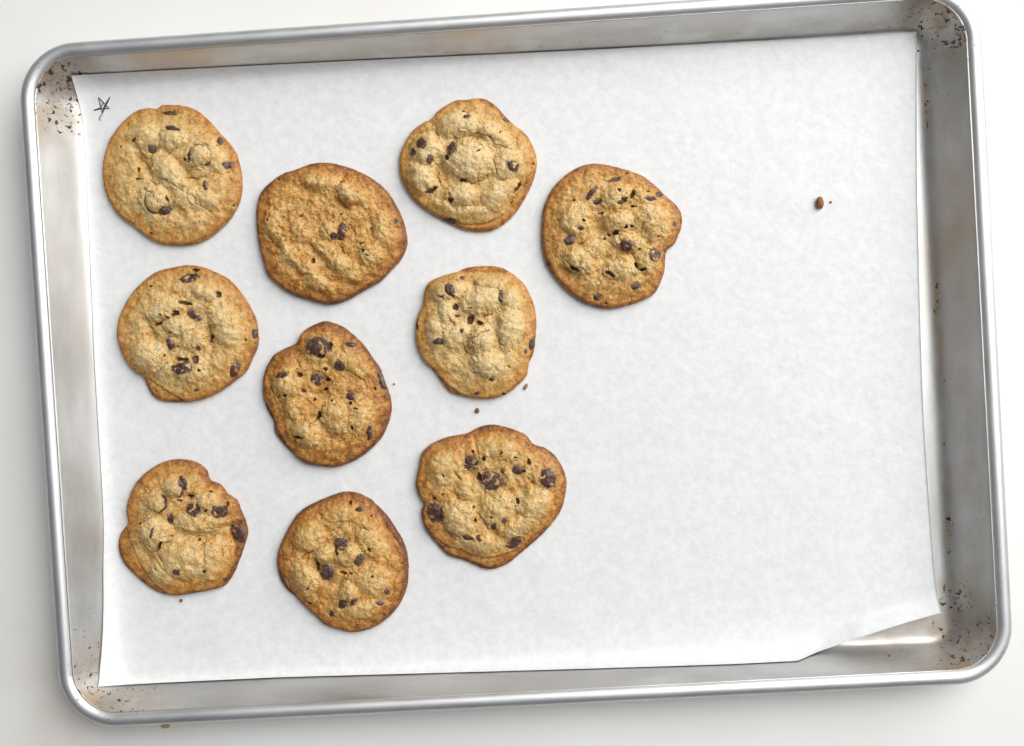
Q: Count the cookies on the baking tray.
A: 10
